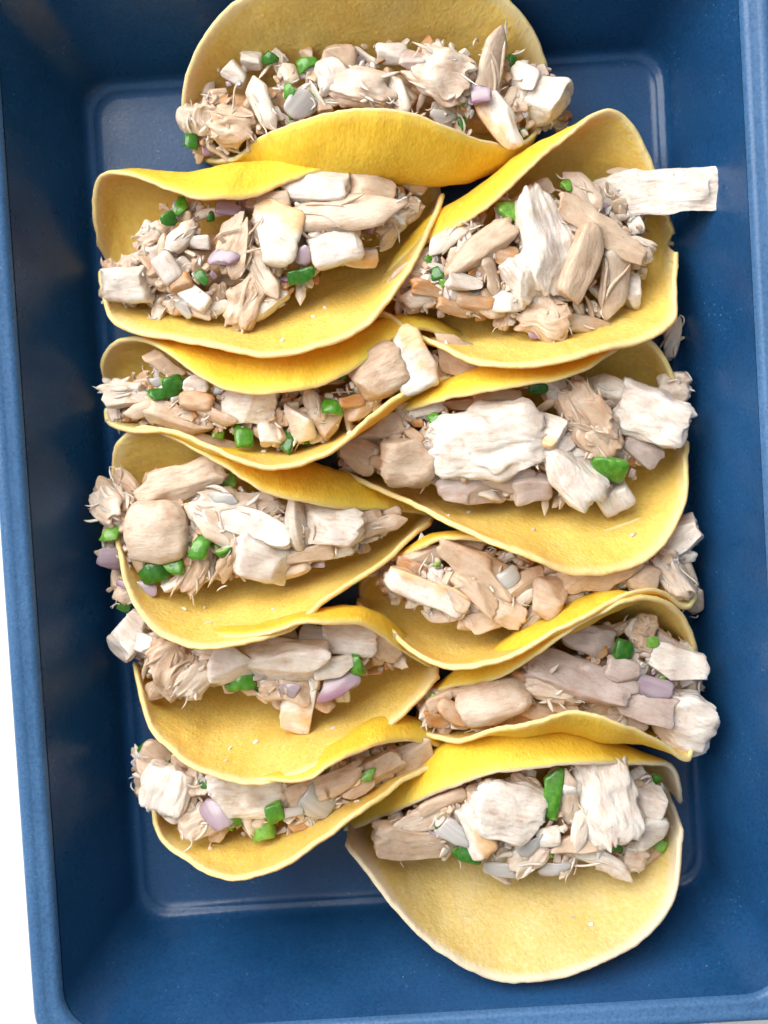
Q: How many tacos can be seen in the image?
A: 11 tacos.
